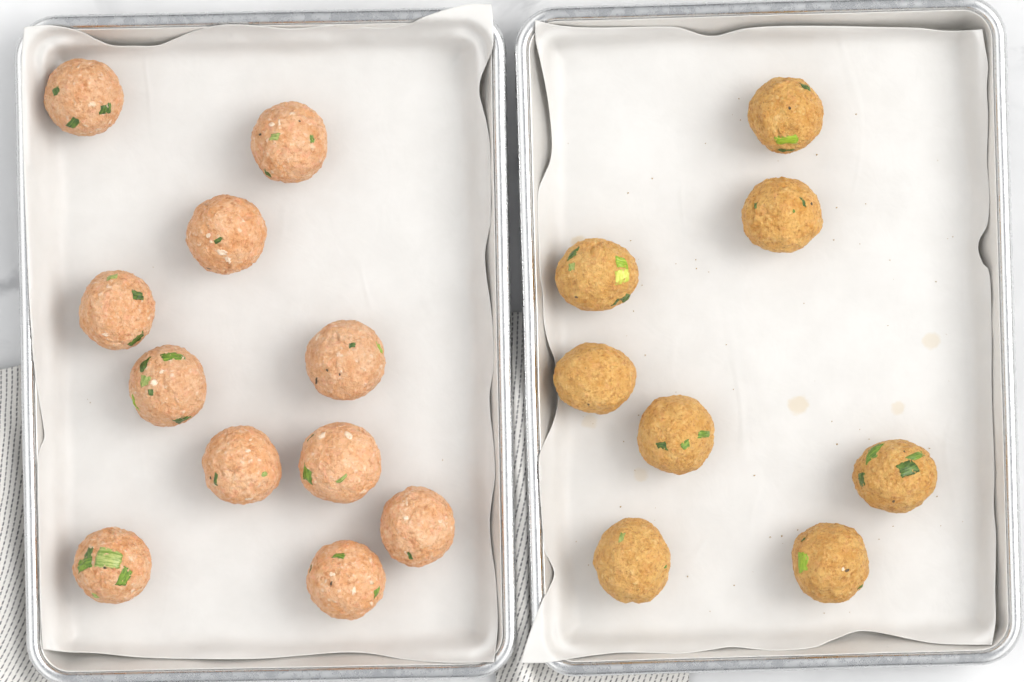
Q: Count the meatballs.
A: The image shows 19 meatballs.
